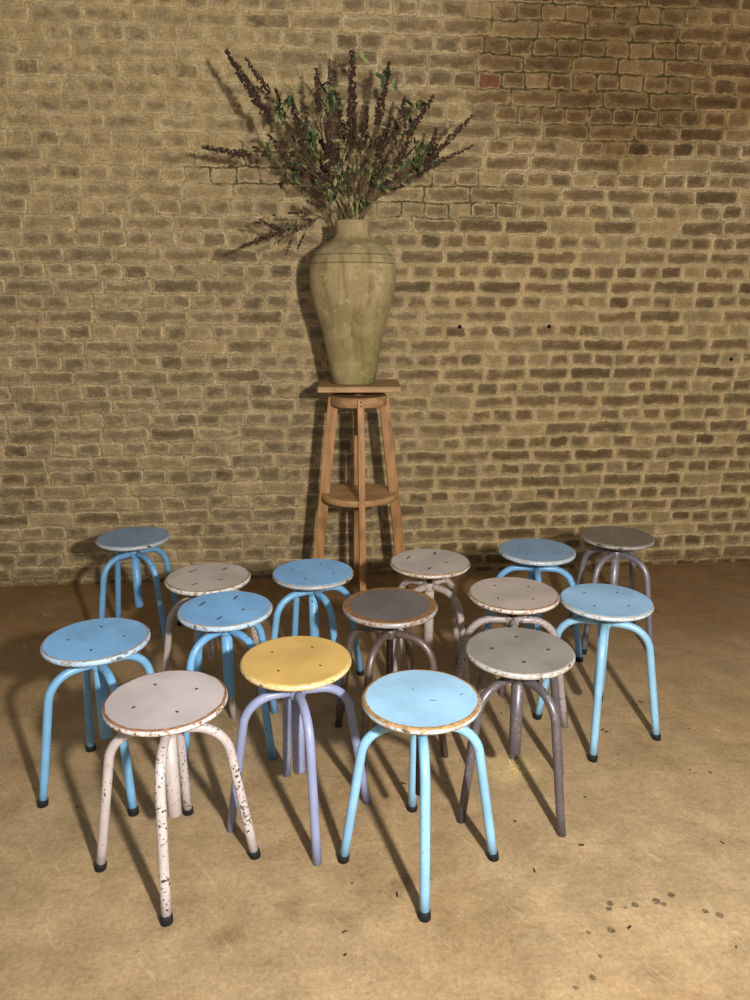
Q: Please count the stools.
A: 15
